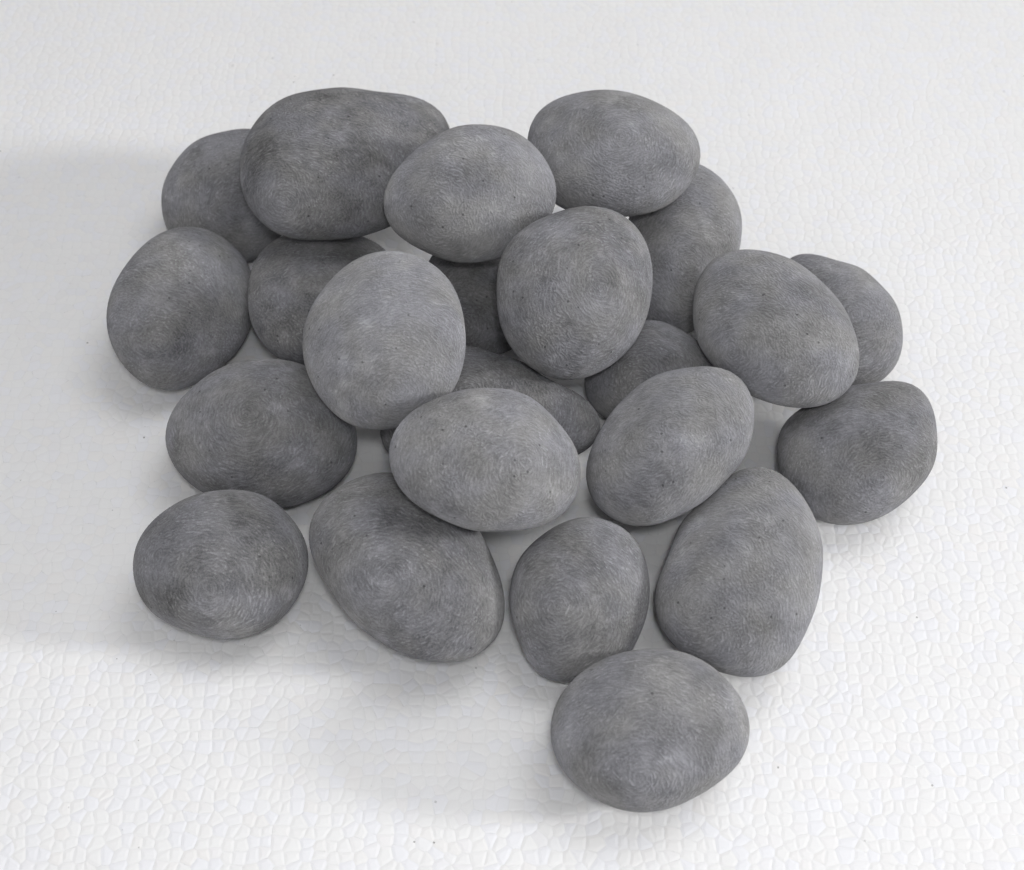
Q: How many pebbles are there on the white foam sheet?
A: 23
